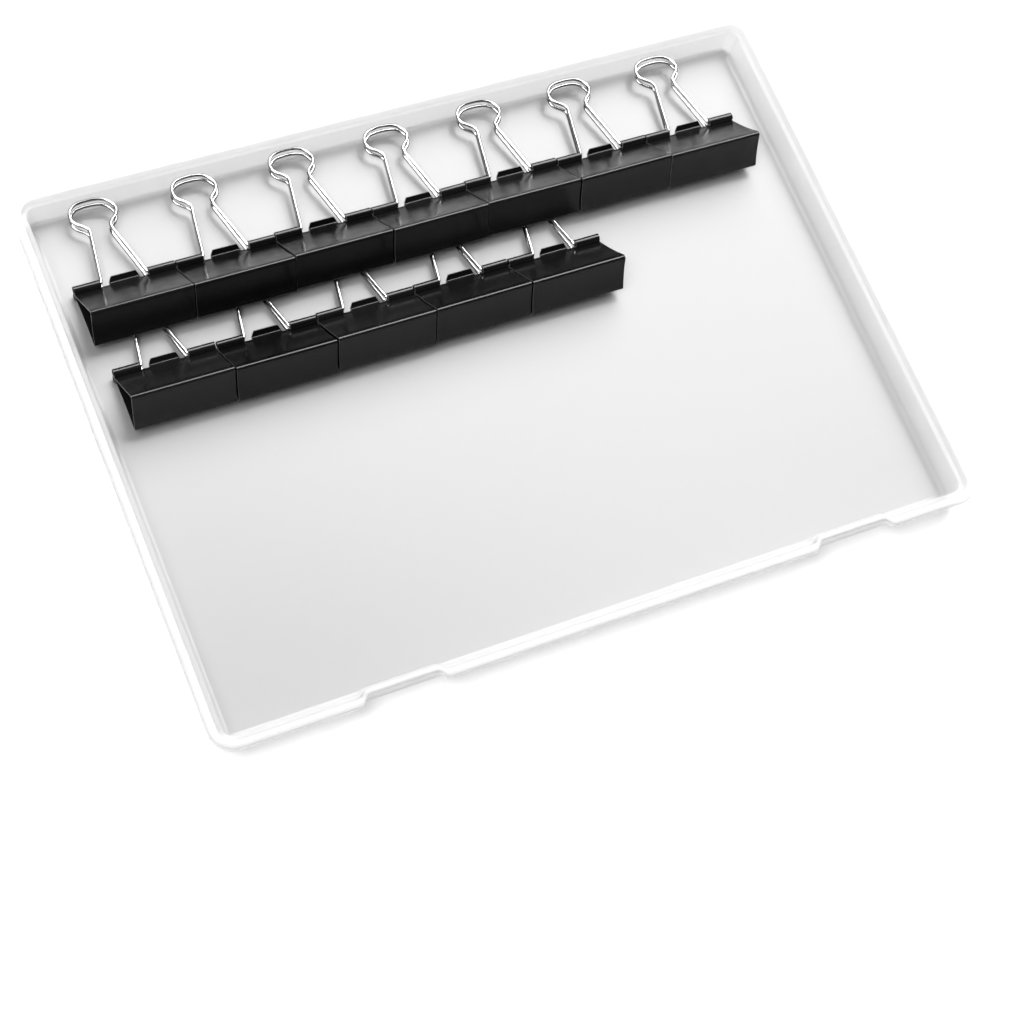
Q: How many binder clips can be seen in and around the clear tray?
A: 12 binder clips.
